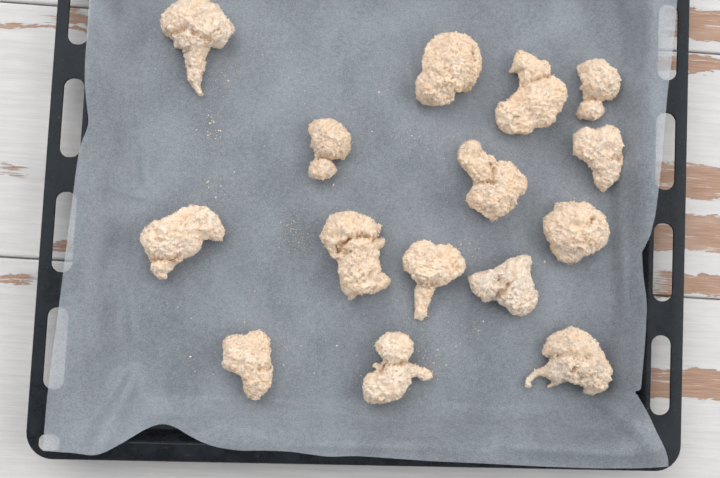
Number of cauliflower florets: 15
